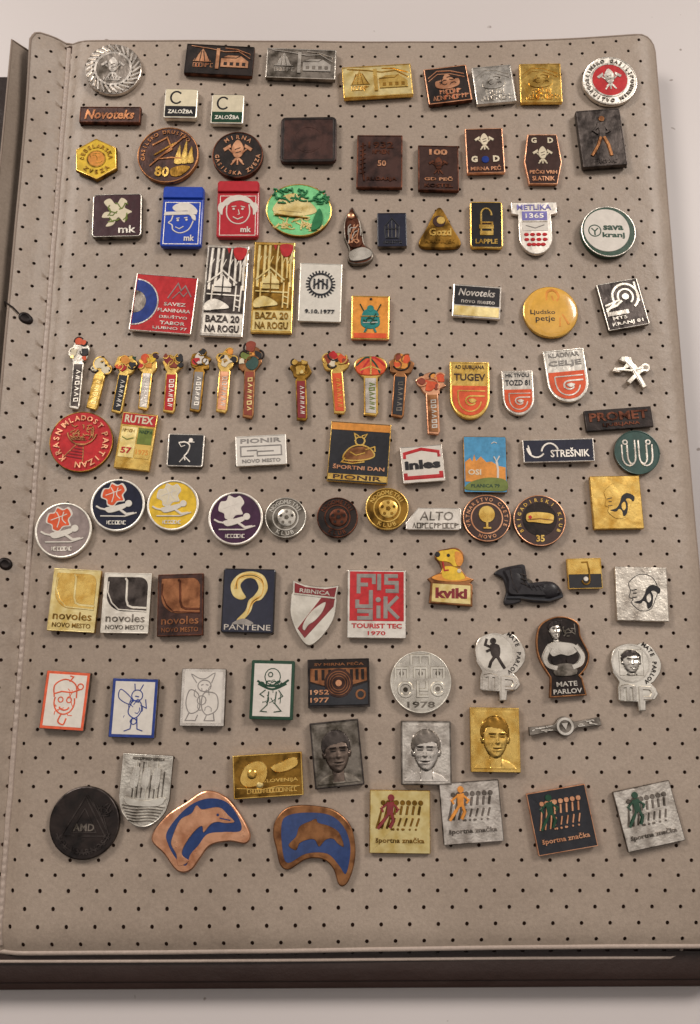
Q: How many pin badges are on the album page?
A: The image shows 108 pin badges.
